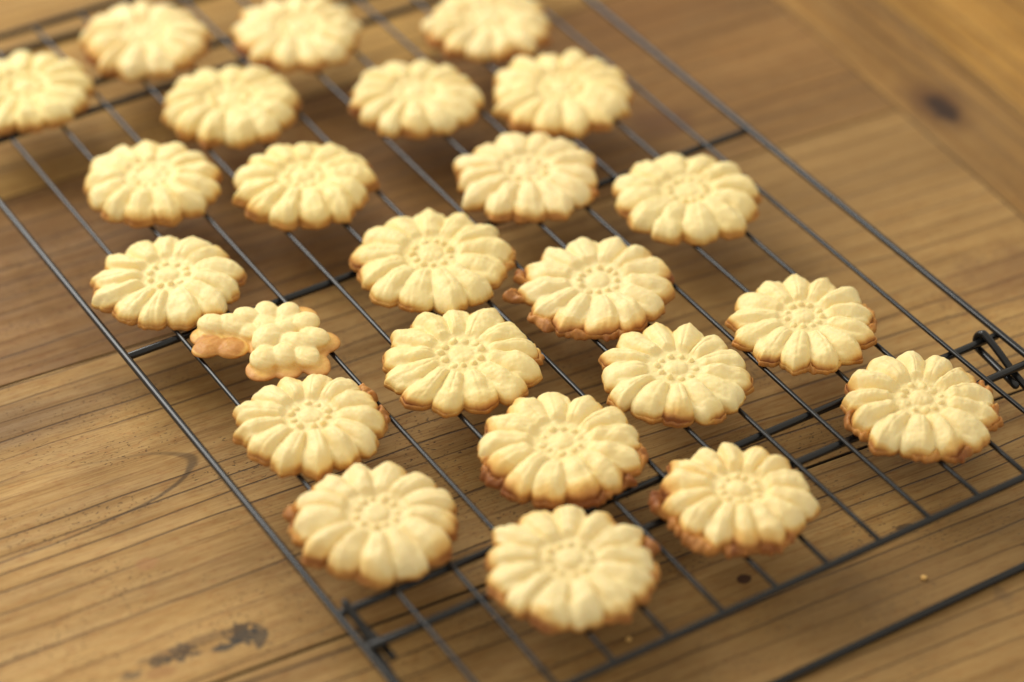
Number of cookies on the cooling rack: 24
